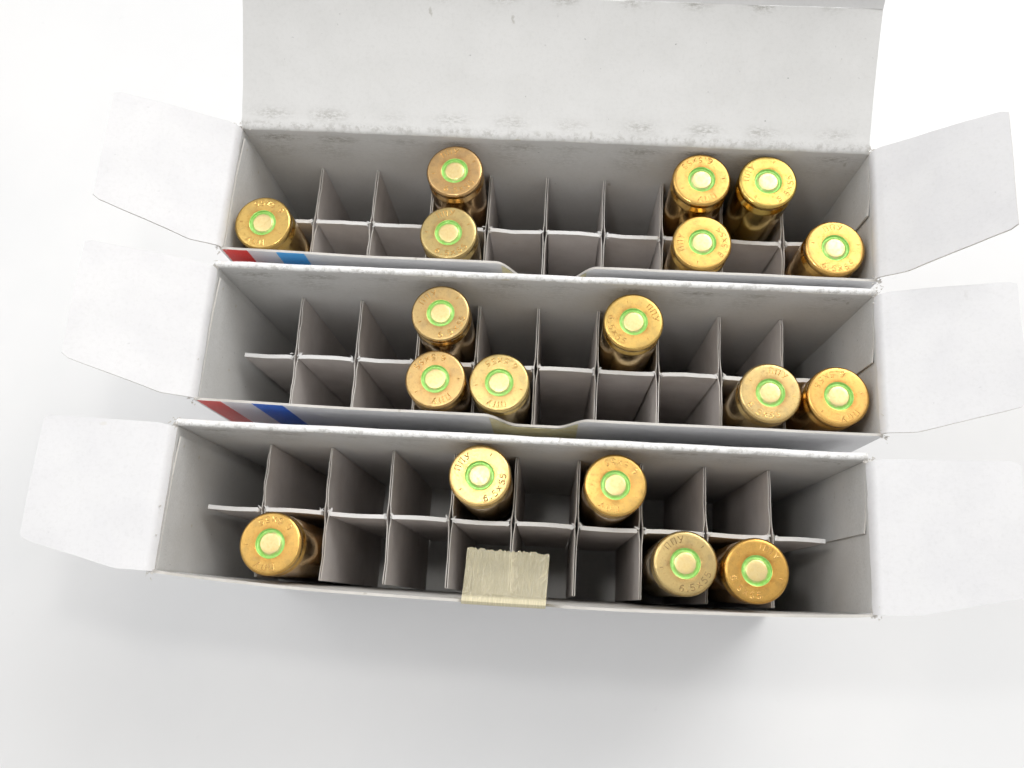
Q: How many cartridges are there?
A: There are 18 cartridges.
